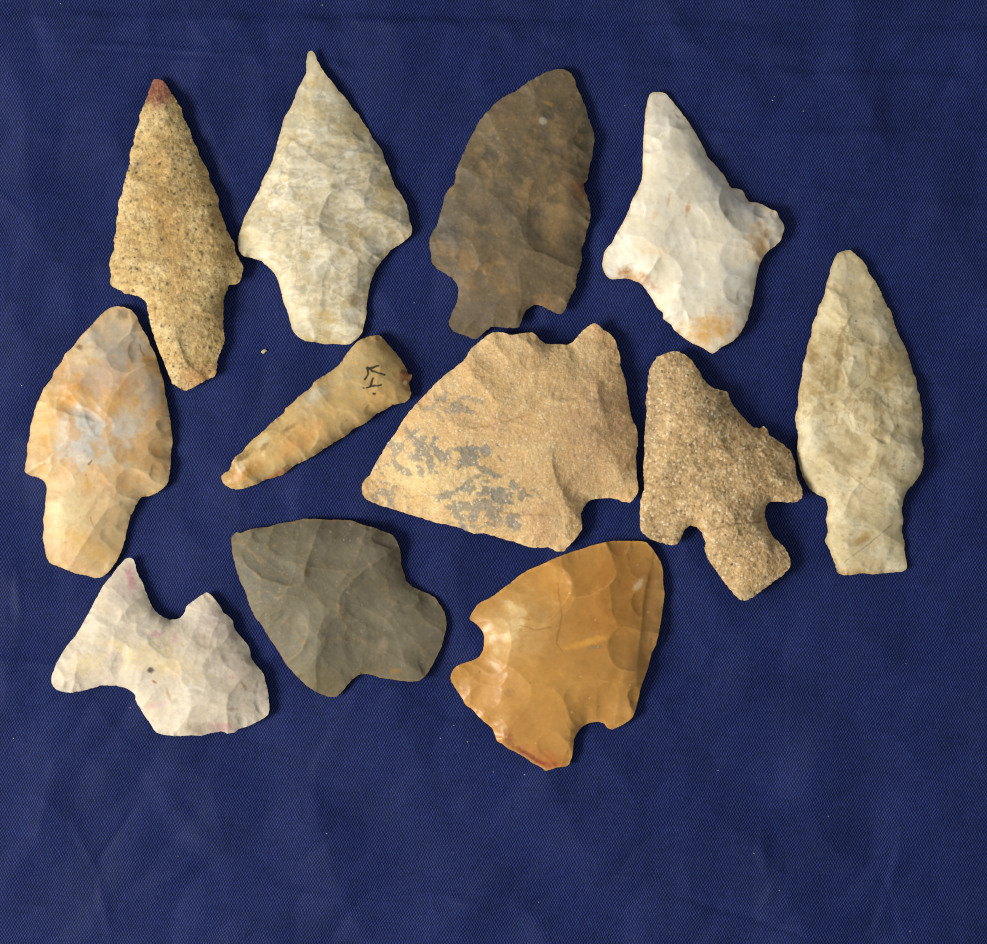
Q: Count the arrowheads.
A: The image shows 12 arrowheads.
